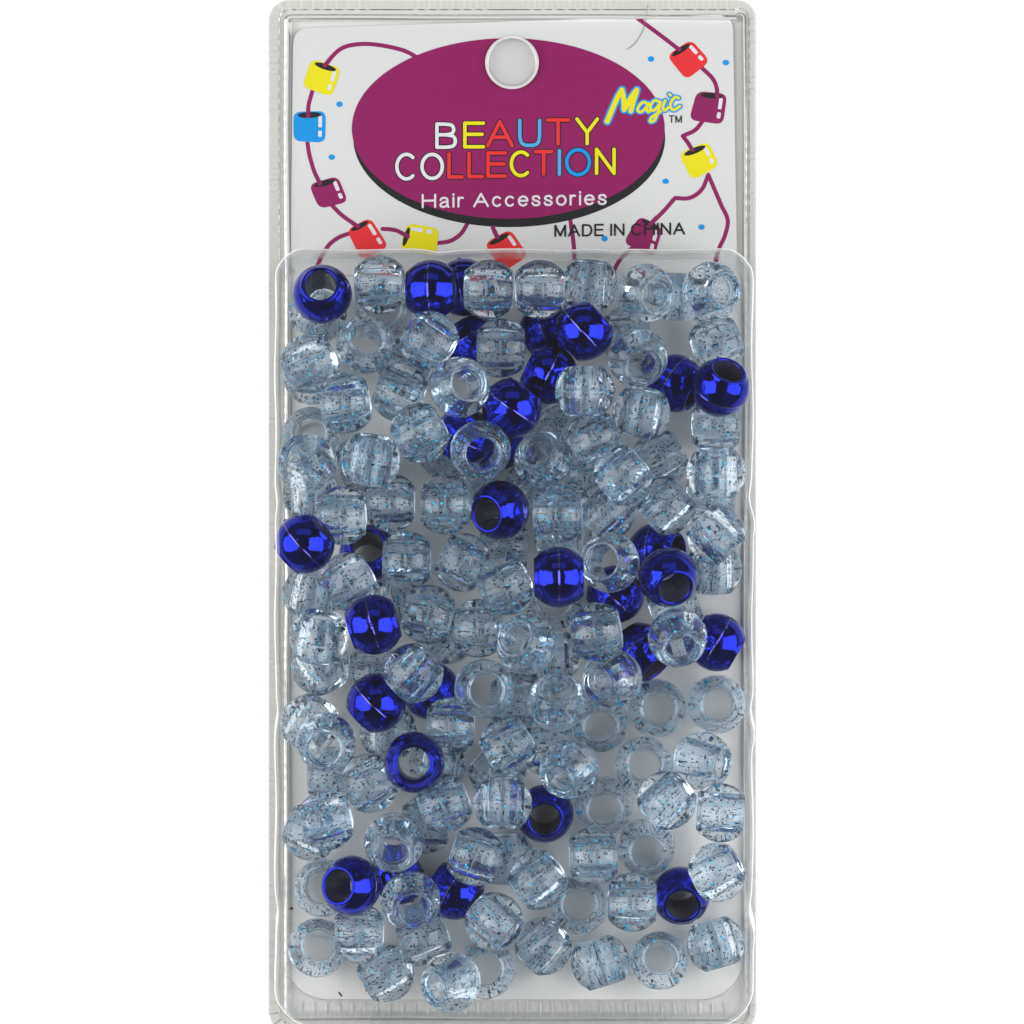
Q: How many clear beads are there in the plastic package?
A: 122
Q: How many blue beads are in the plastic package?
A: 30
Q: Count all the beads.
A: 152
